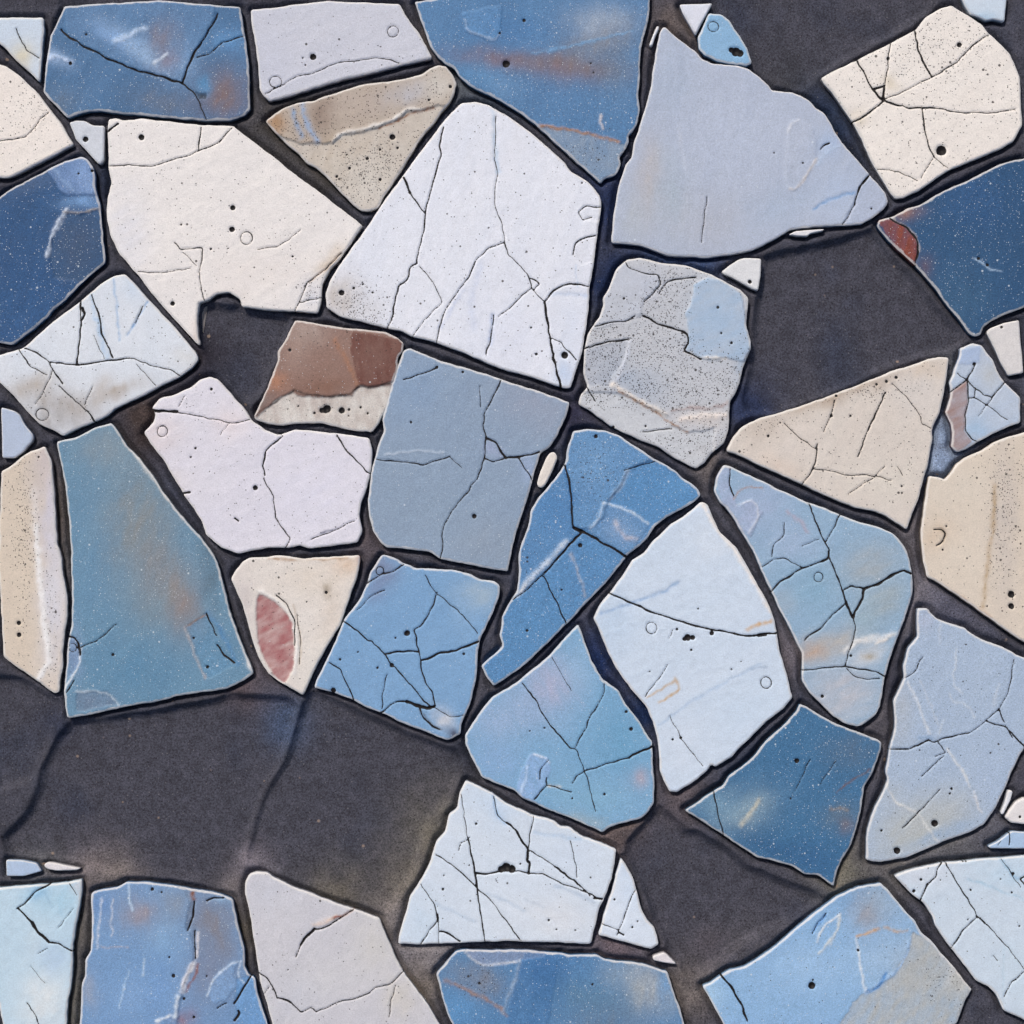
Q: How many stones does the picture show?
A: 54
